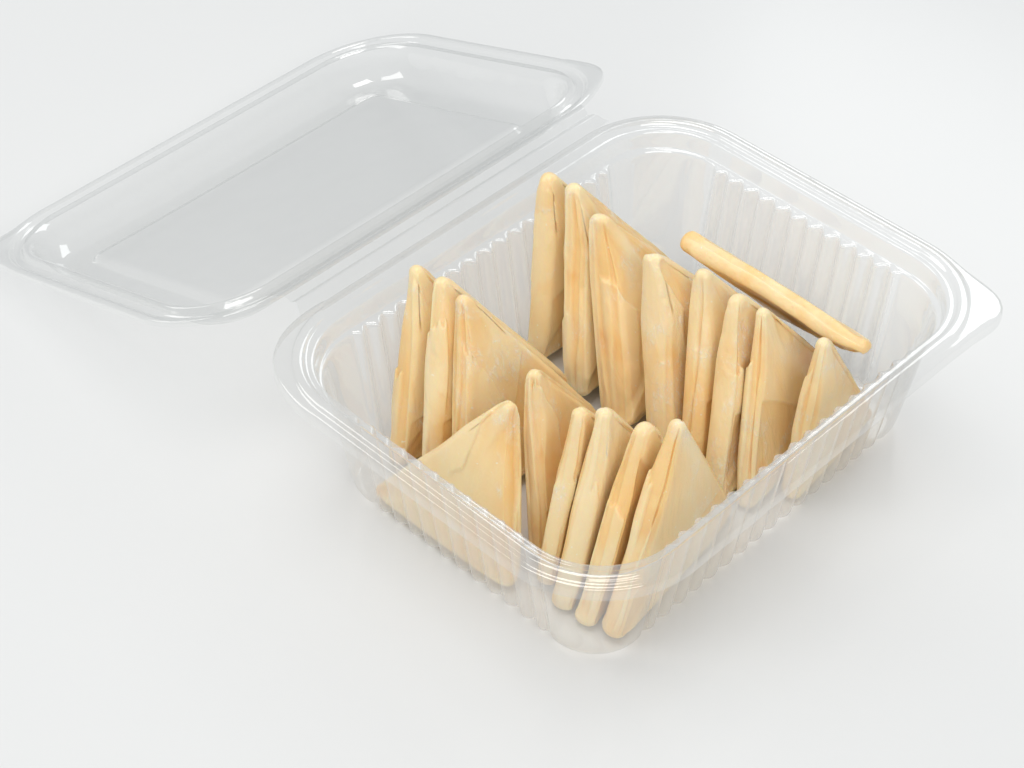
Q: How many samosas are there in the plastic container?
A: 18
